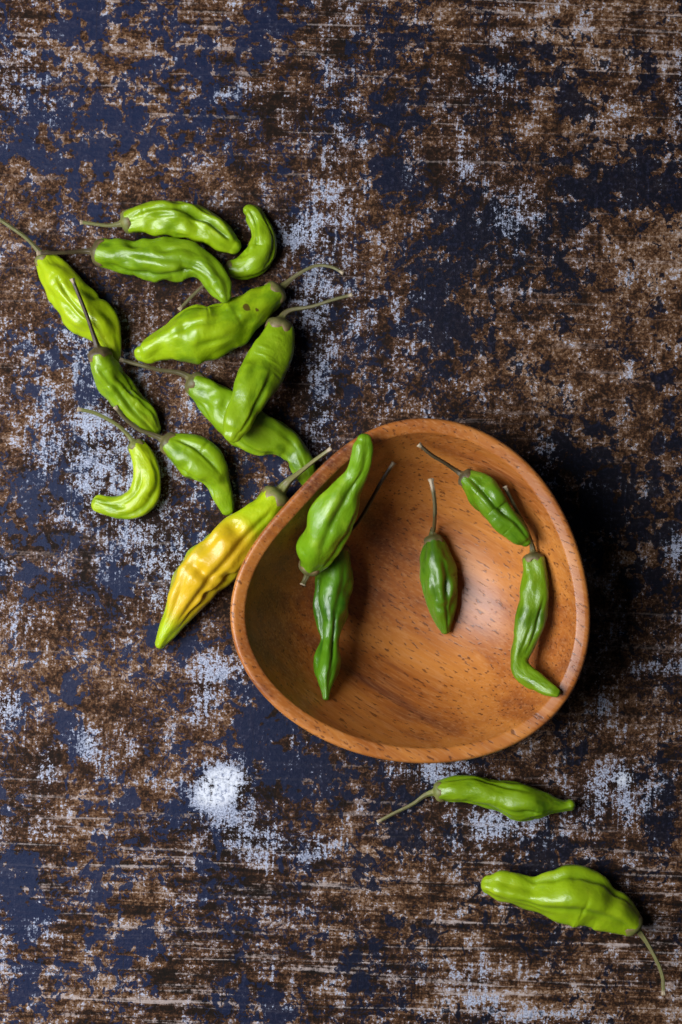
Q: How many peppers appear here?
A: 18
